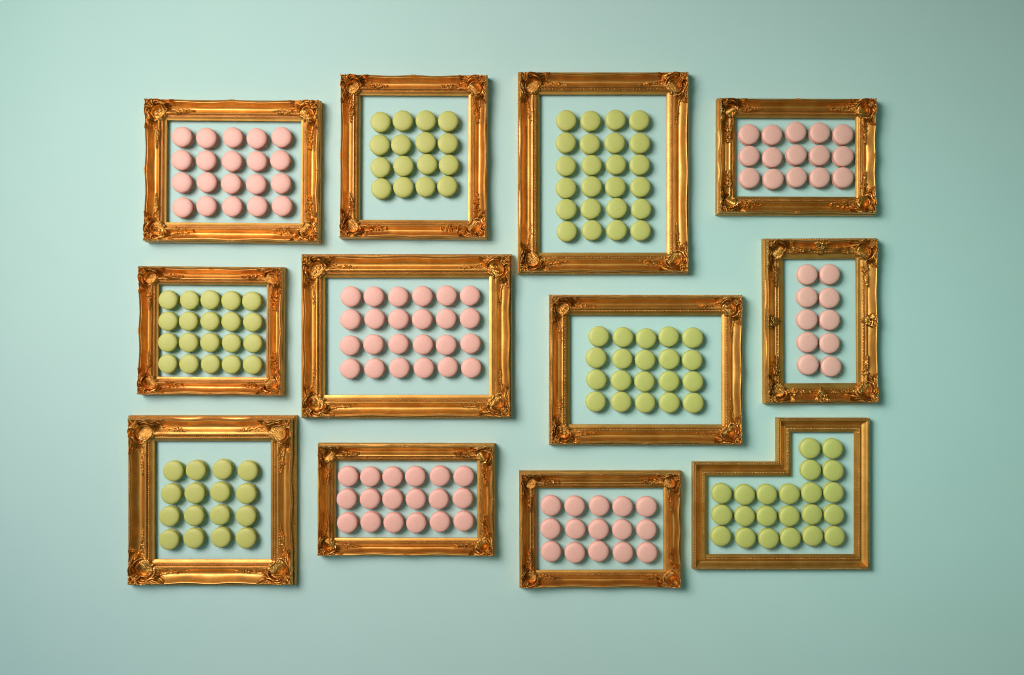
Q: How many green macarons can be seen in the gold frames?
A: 118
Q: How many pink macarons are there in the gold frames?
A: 102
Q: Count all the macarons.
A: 220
